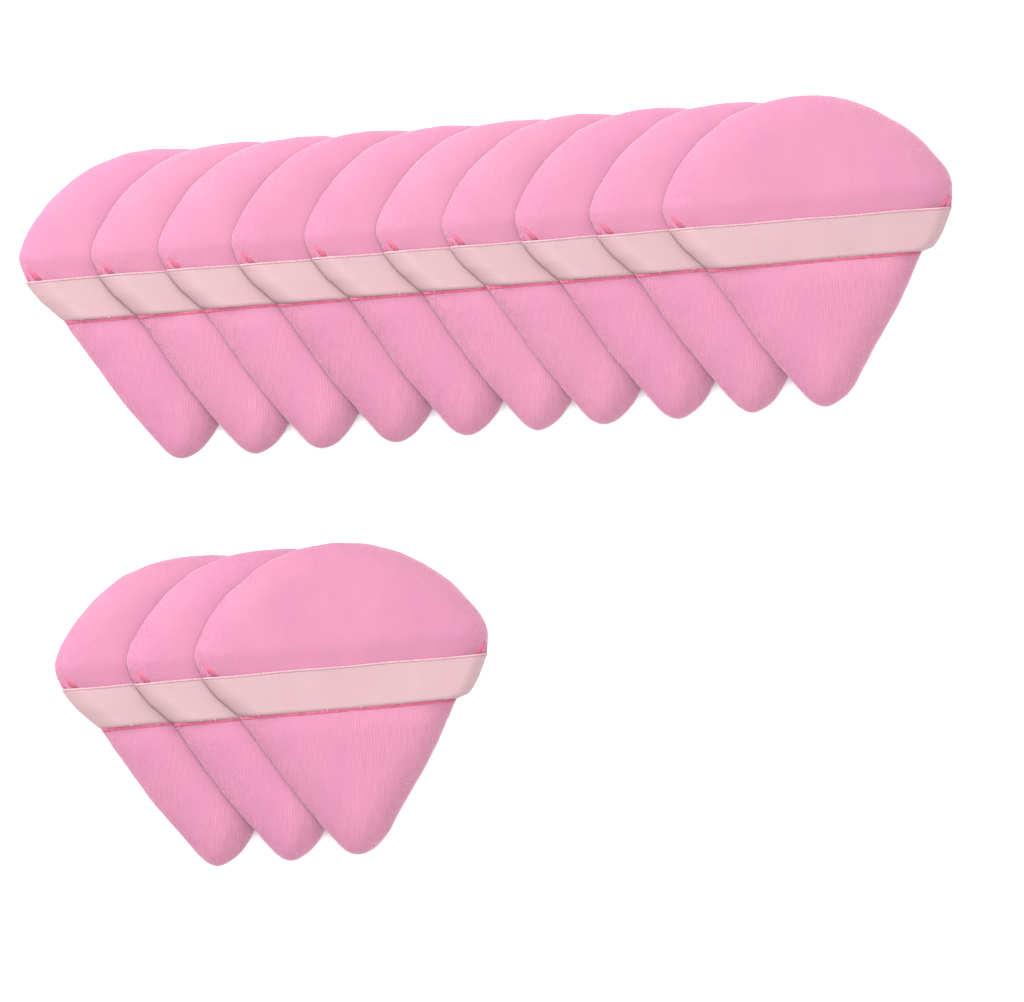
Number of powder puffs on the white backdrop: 13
